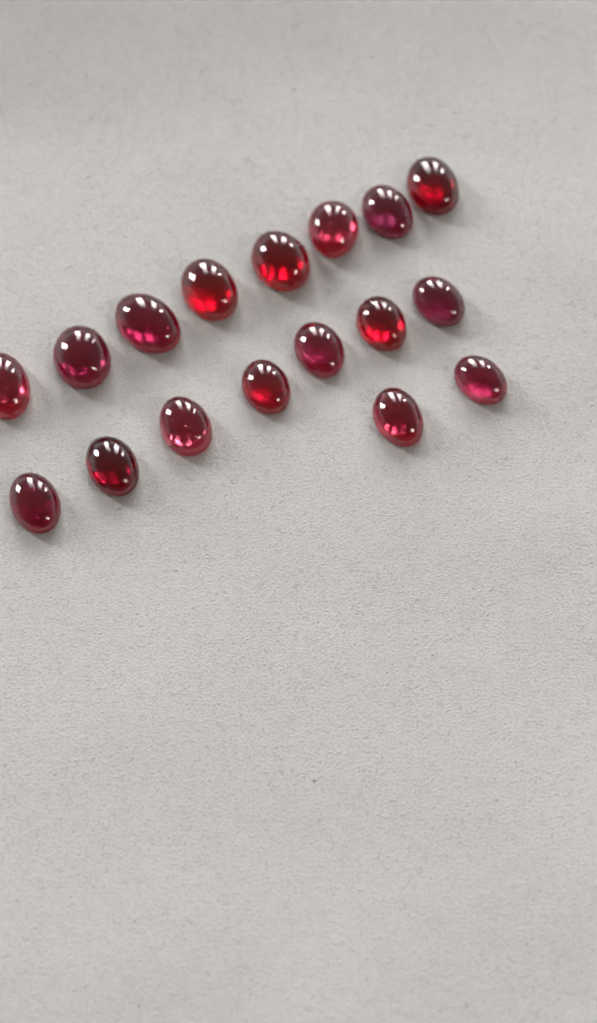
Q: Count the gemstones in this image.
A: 17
